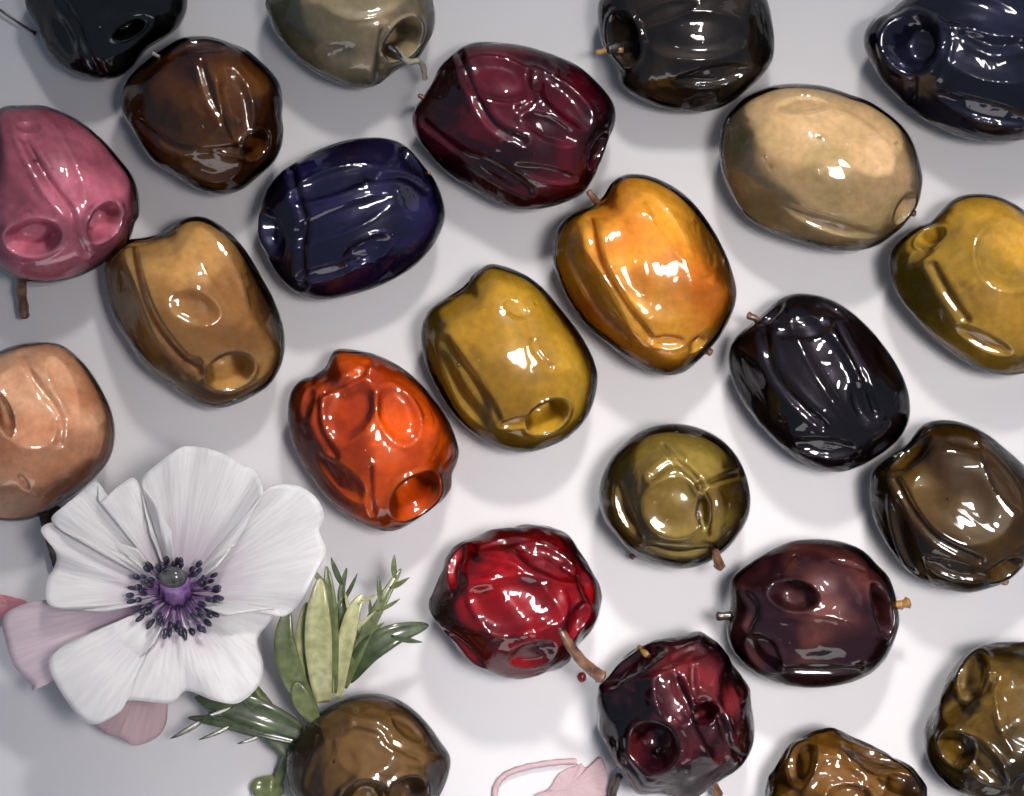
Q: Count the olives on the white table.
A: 24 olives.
